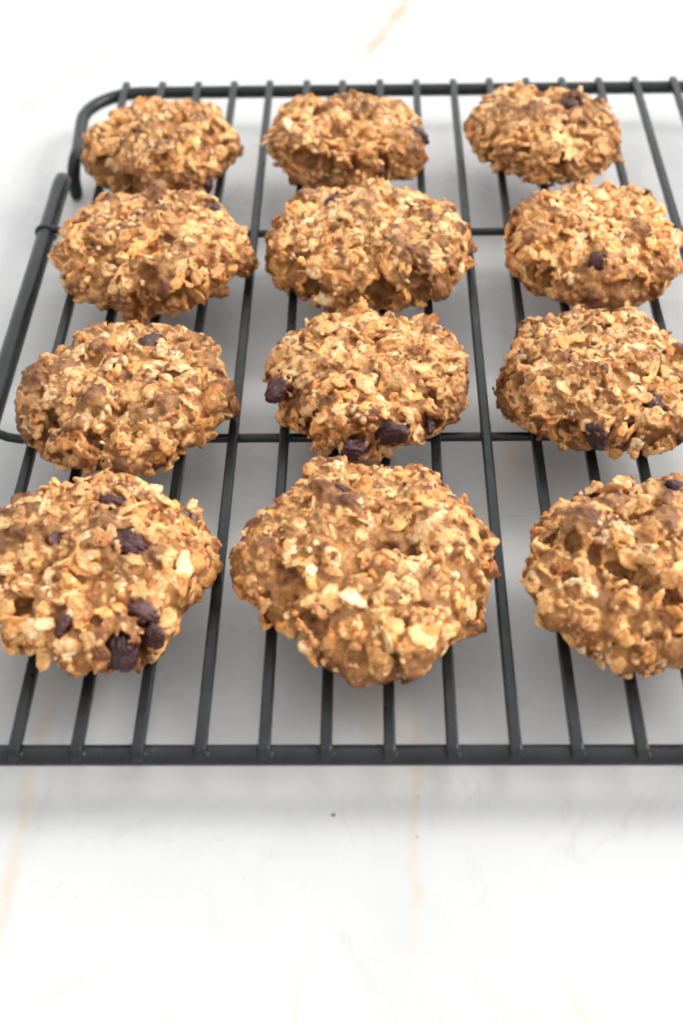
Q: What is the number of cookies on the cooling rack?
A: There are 12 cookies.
